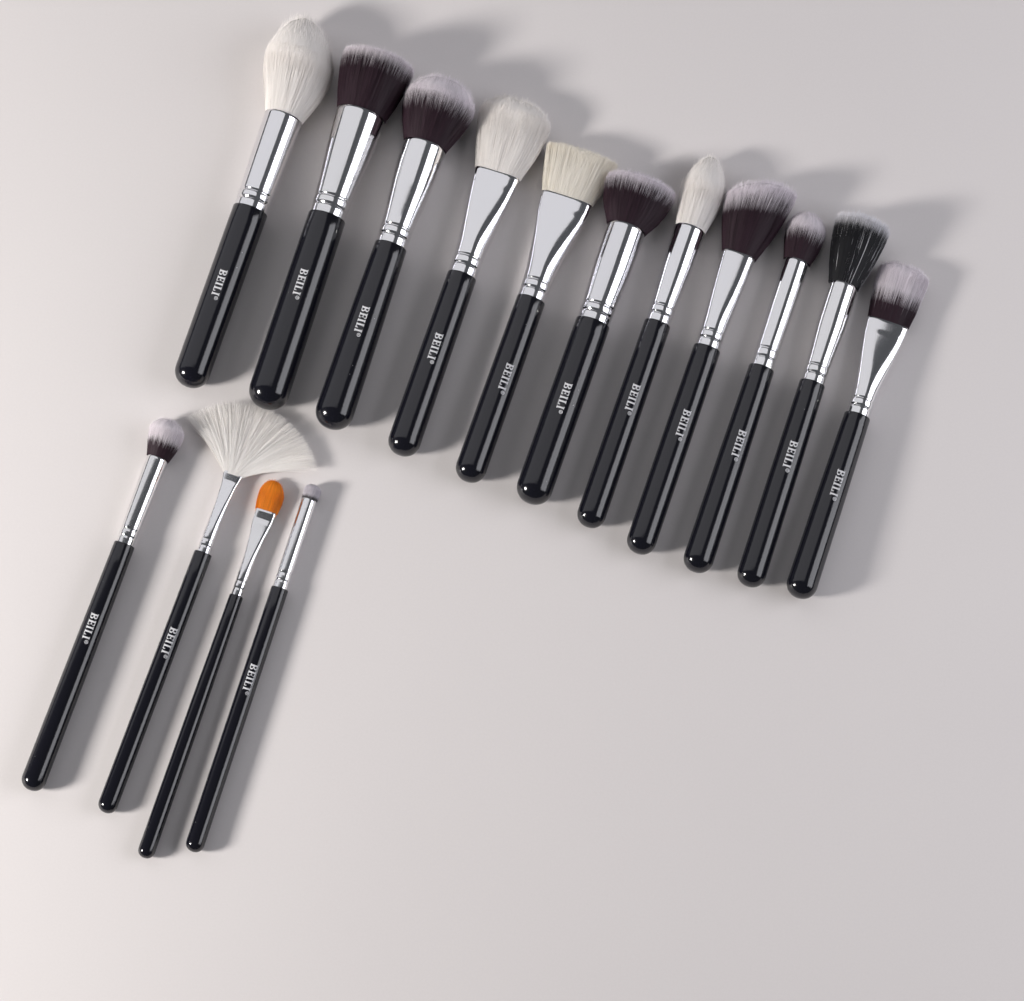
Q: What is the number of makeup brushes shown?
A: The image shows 15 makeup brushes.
